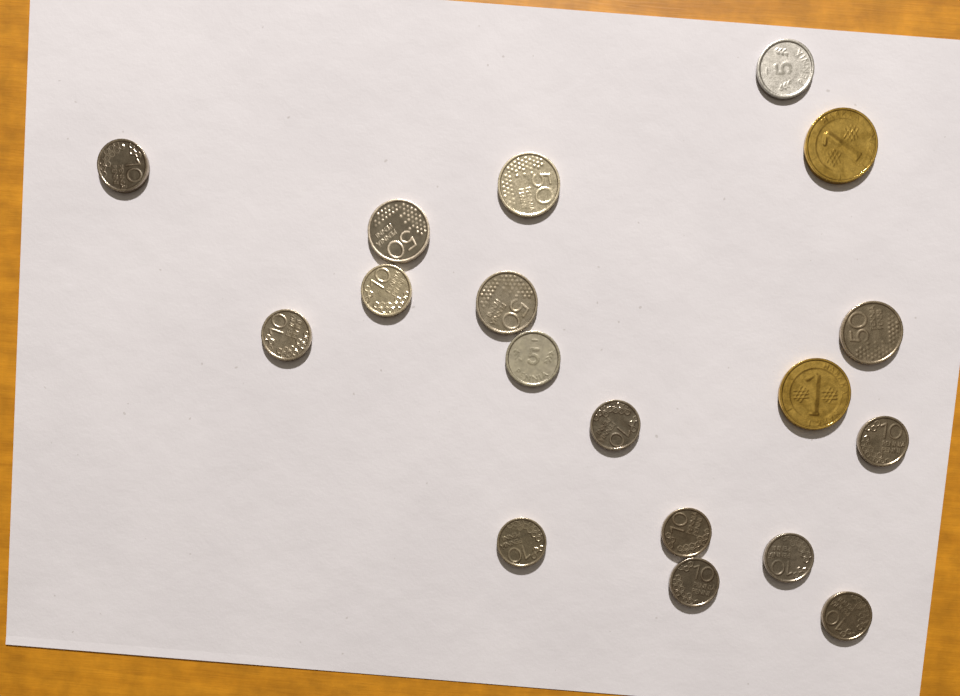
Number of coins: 18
